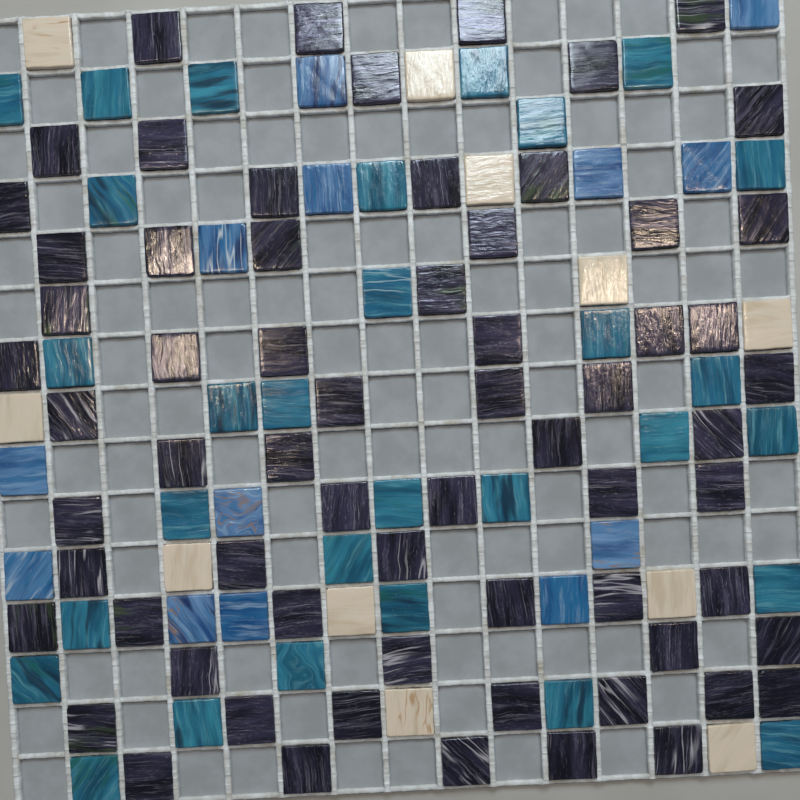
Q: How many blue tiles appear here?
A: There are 13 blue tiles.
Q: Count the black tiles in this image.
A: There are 66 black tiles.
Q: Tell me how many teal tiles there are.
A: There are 30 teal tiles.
